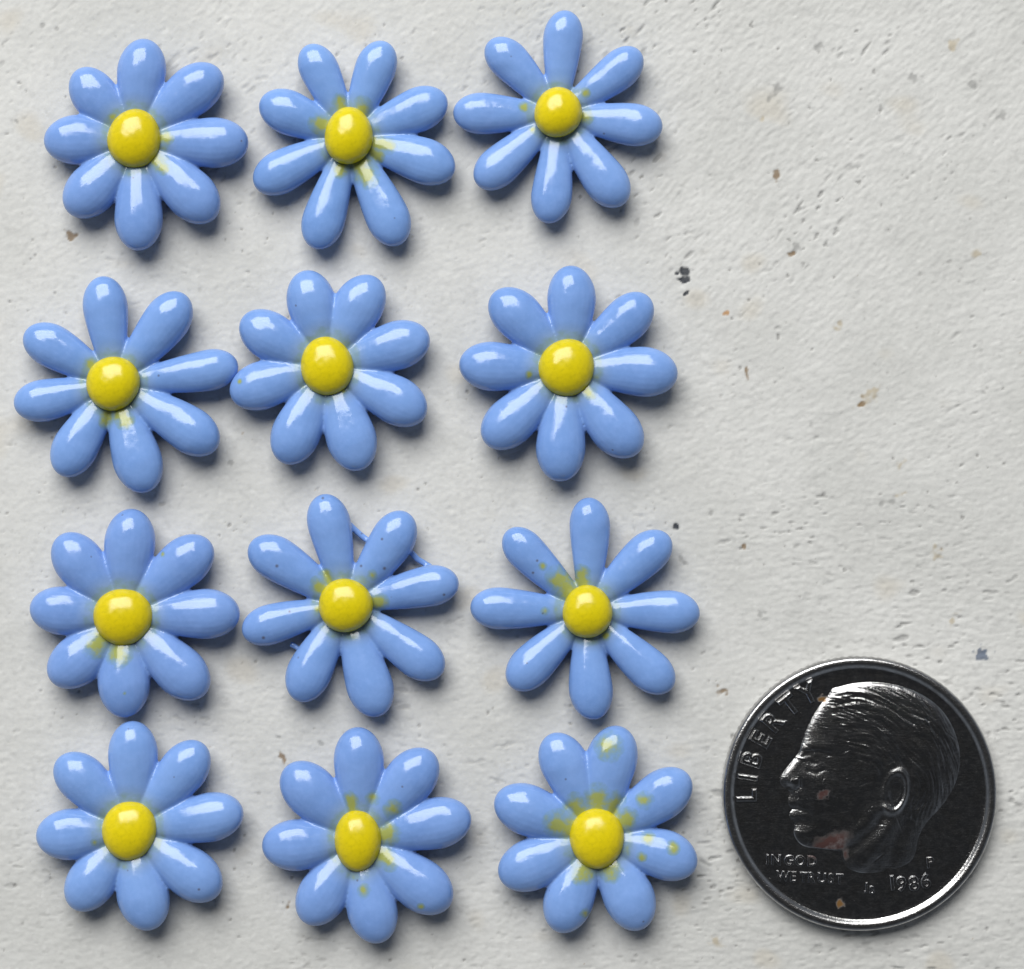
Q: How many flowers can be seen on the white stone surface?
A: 12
